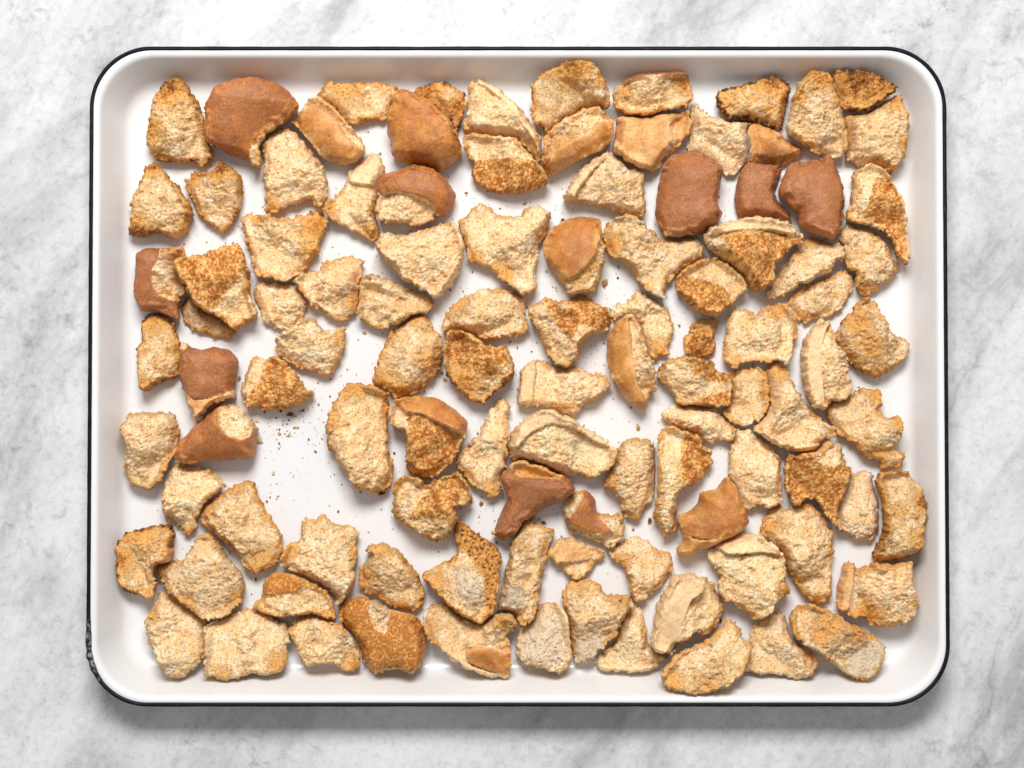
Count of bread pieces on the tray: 106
